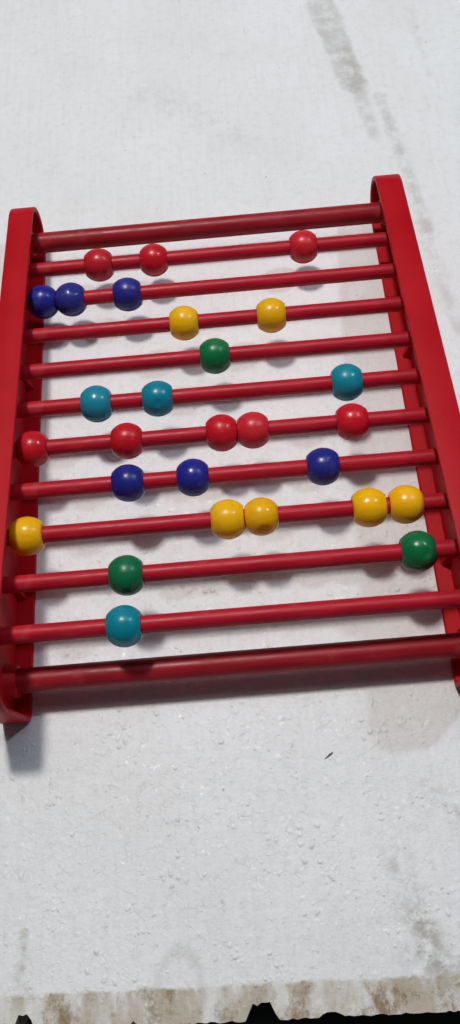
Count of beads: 28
